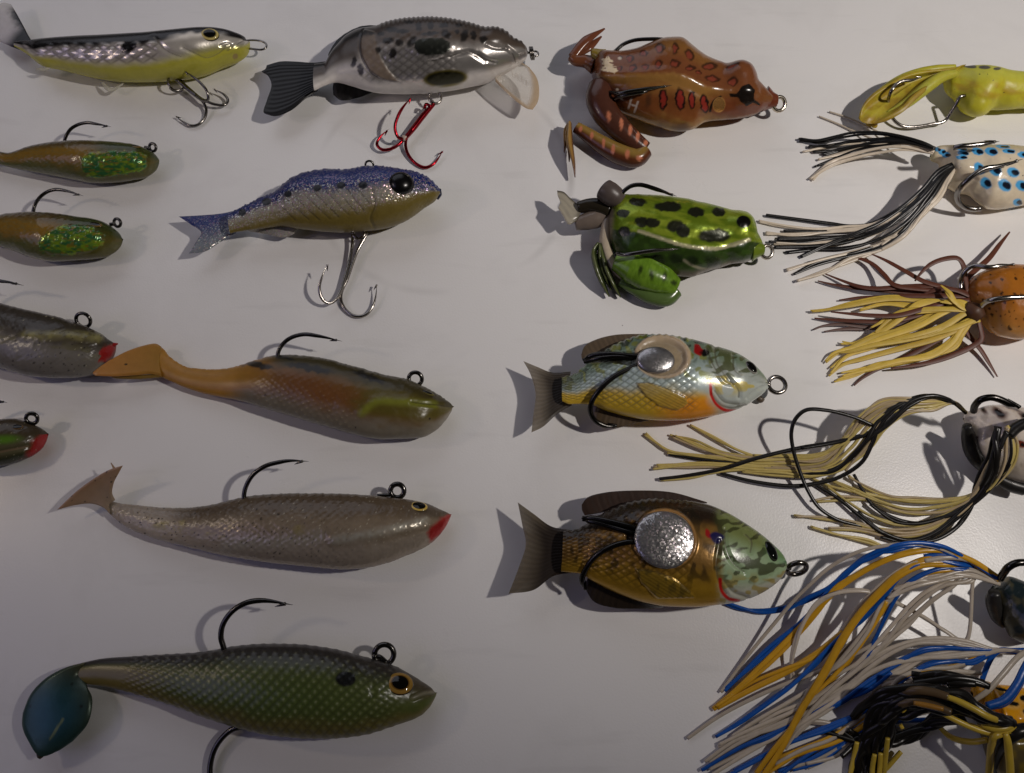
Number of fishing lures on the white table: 20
